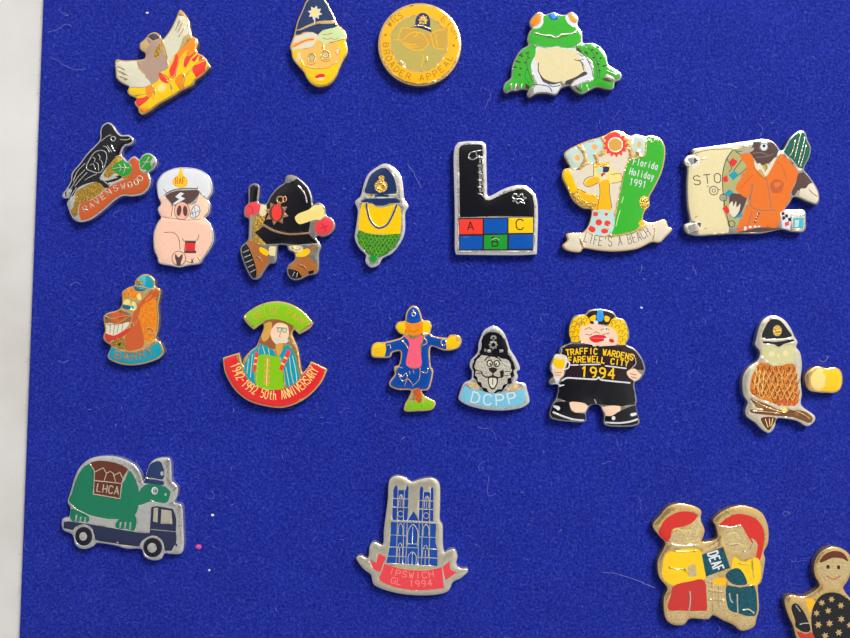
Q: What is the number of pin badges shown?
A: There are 22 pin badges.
